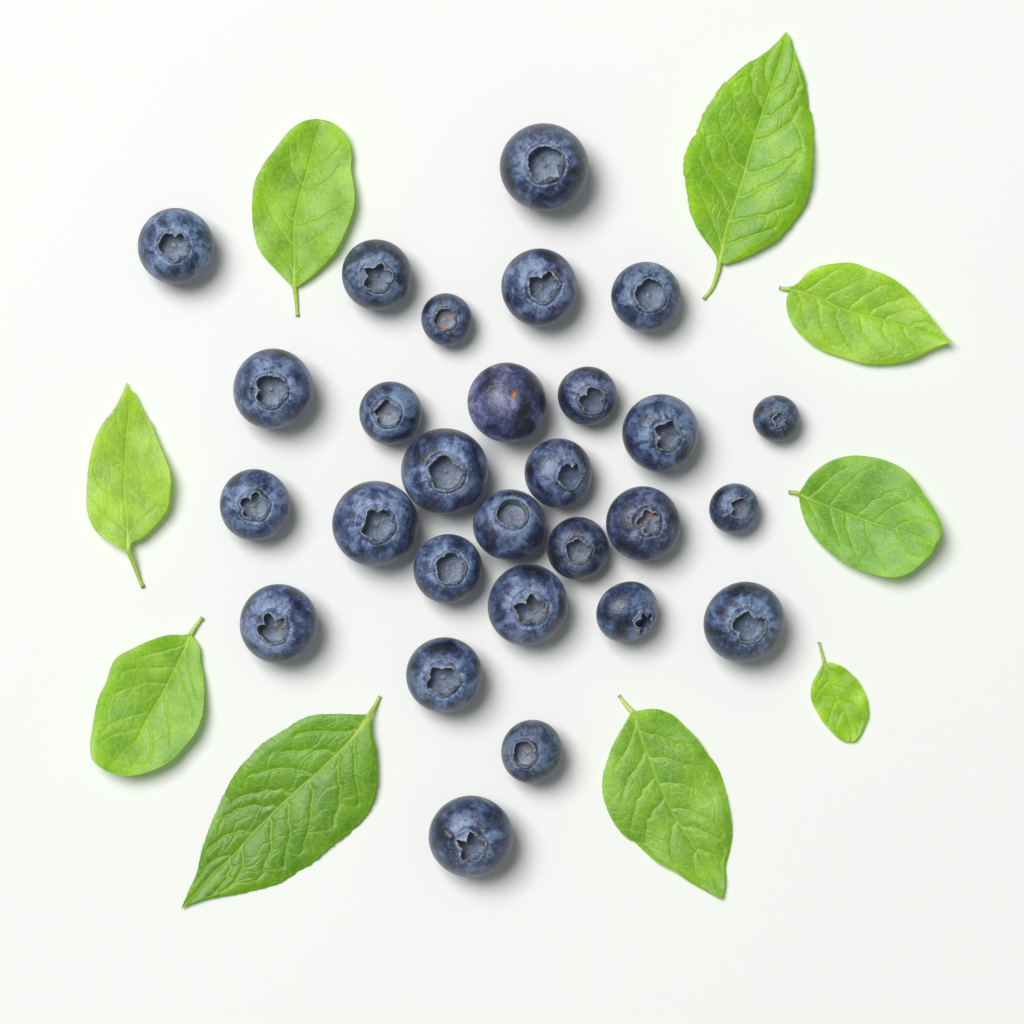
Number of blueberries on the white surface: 28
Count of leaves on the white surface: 9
